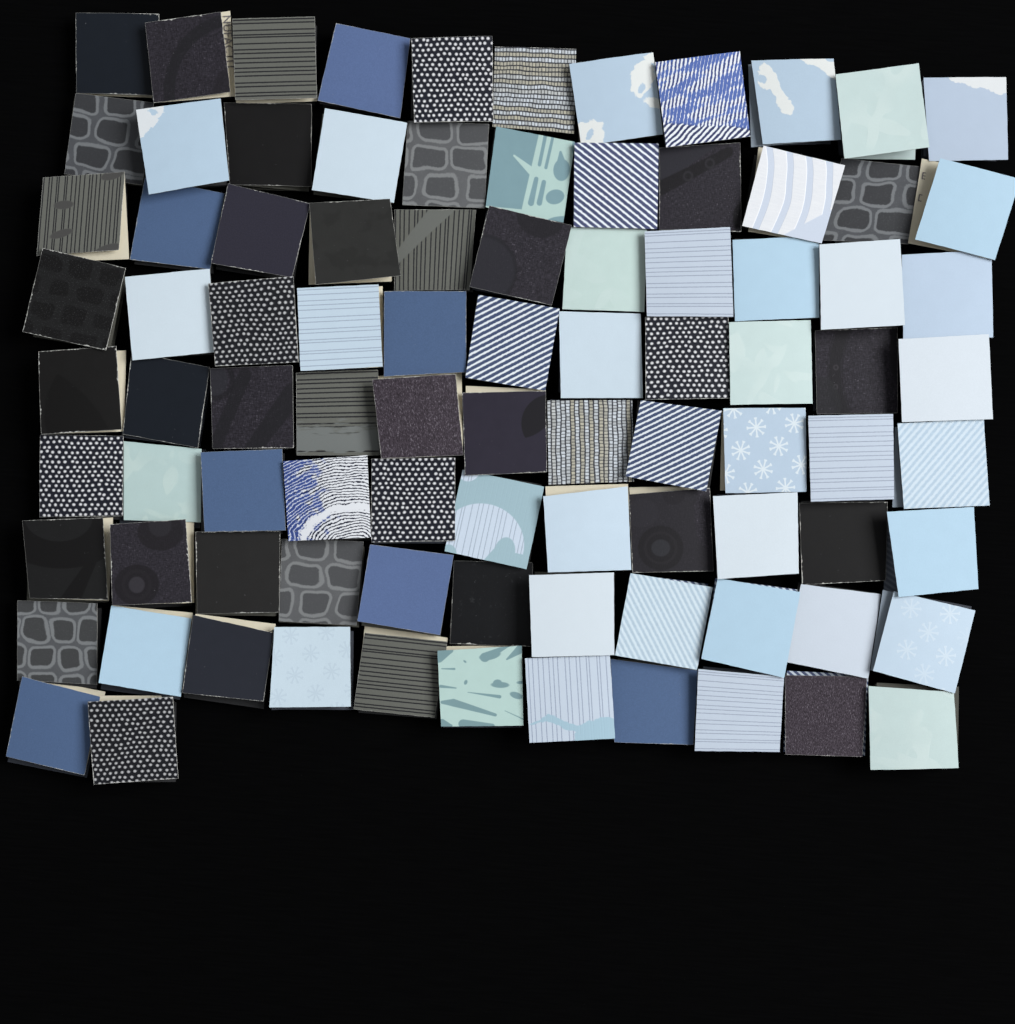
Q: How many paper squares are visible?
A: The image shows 90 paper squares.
